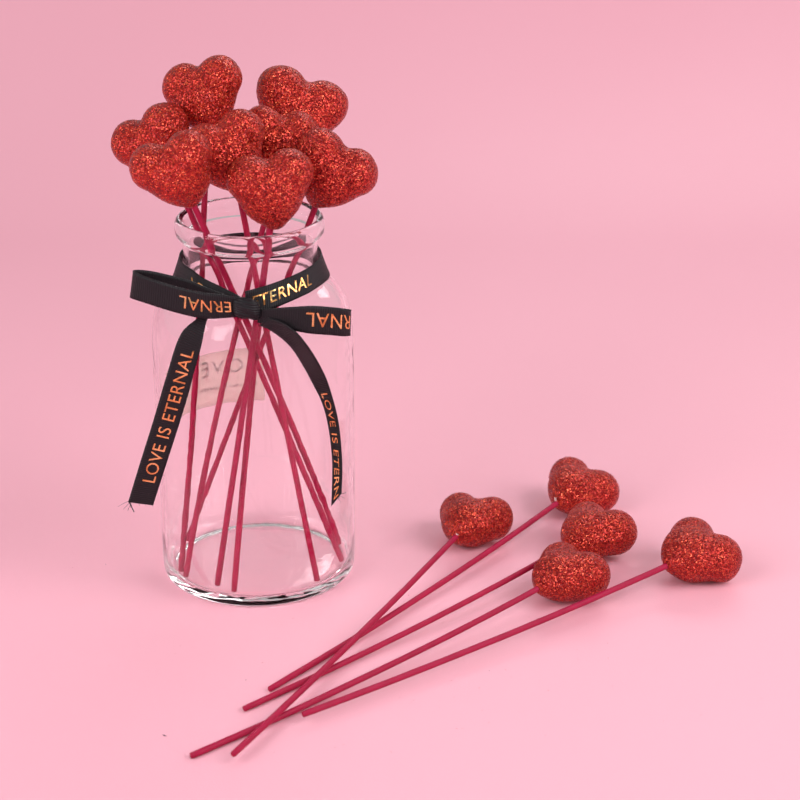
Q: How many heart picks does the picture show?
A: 13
